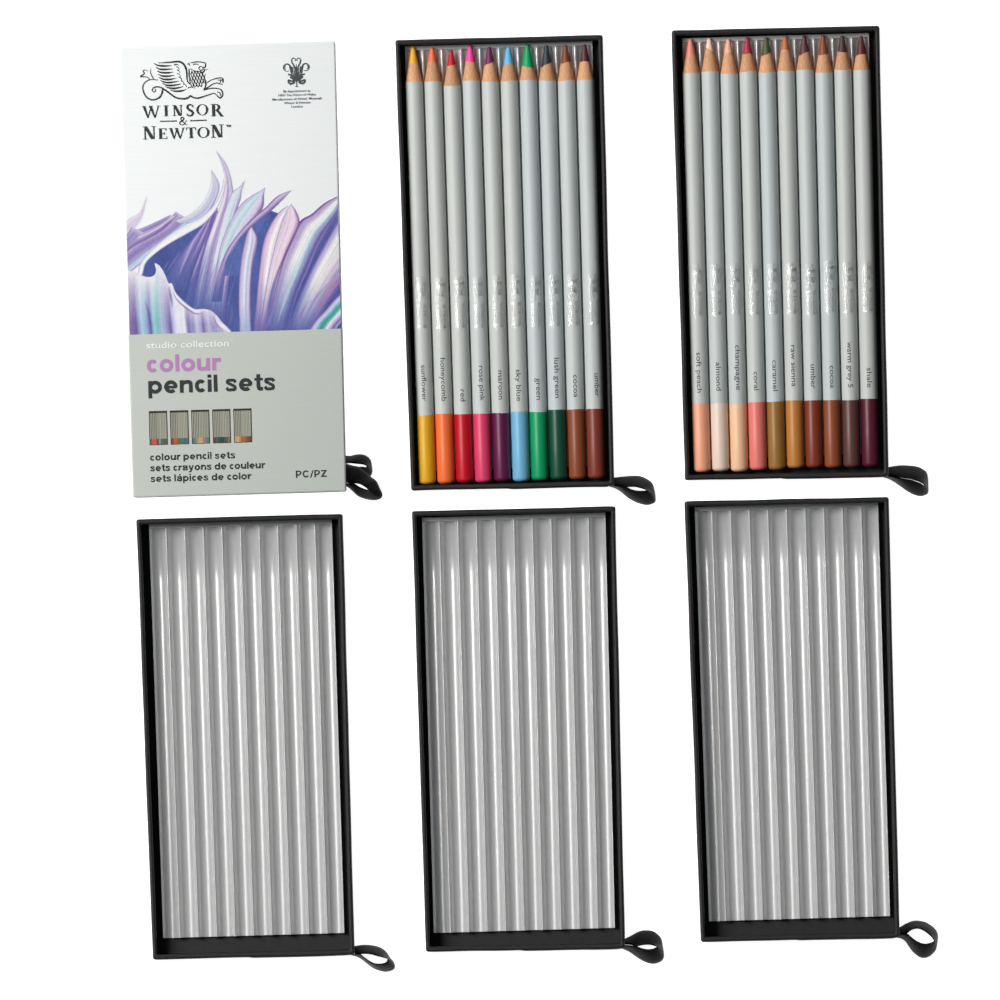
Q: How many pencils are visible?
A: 20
